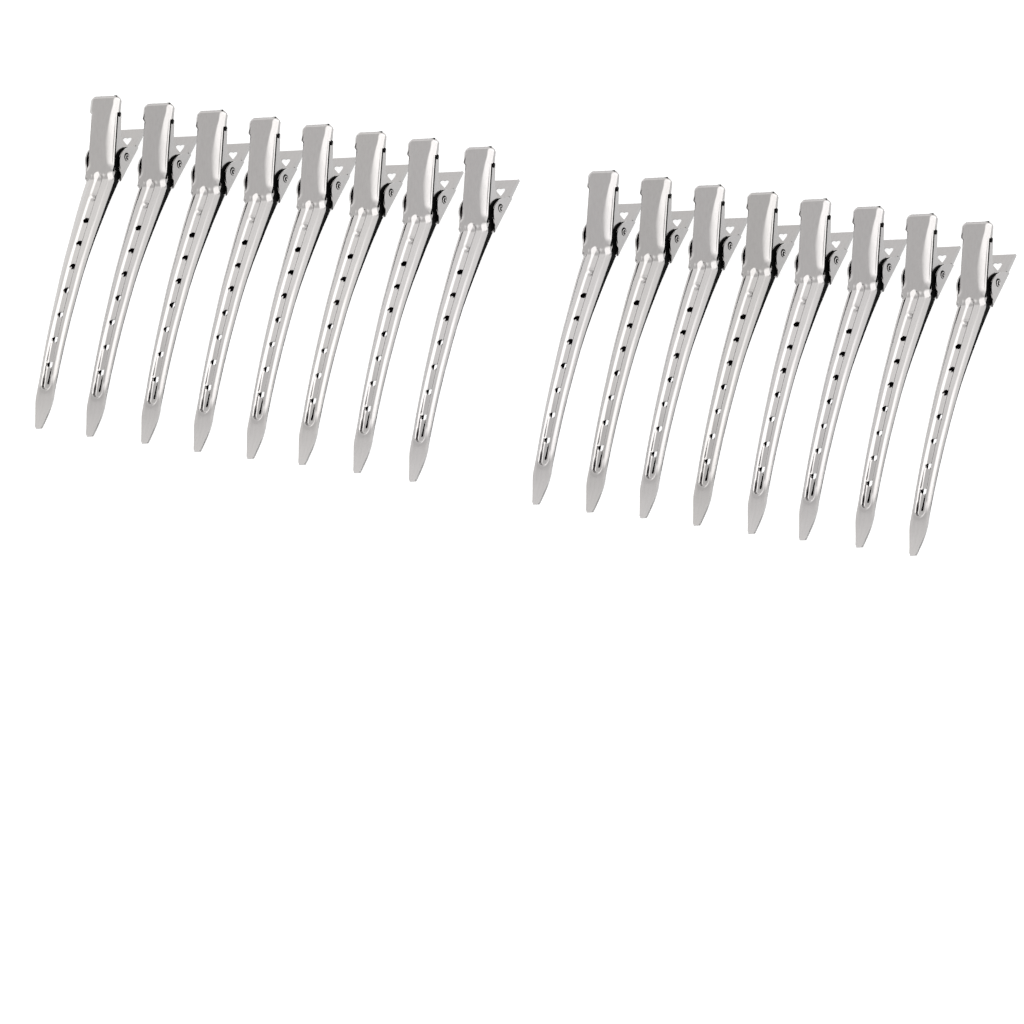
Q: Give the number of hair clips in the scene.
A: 16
